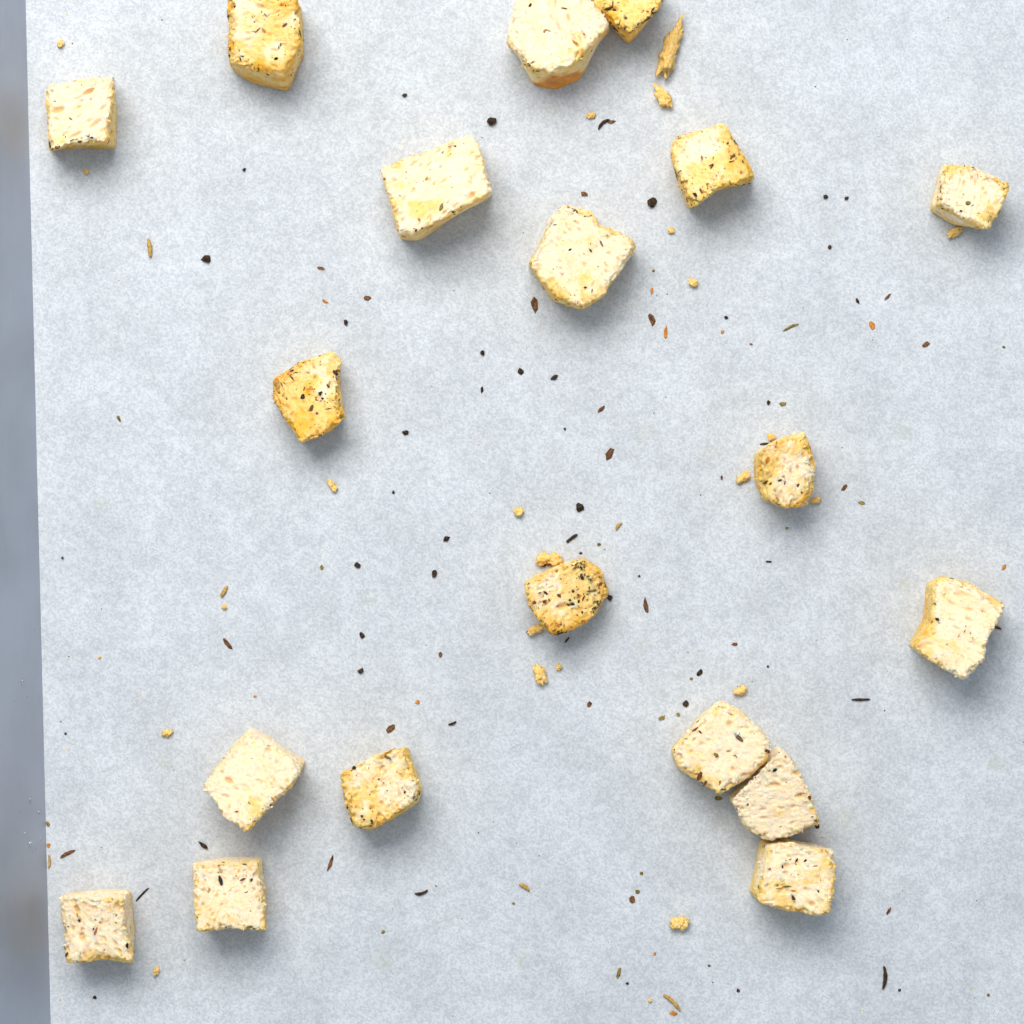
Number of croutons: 19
